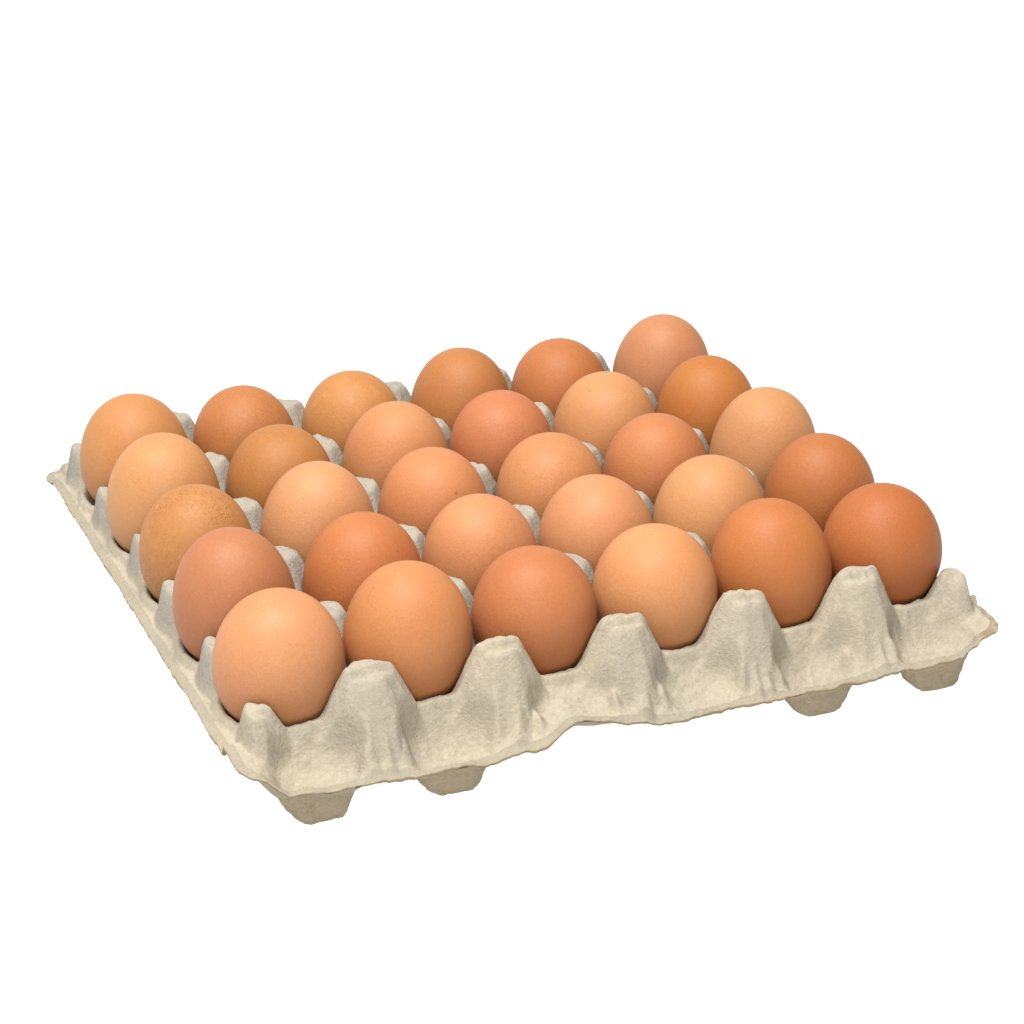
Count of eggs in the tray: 30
